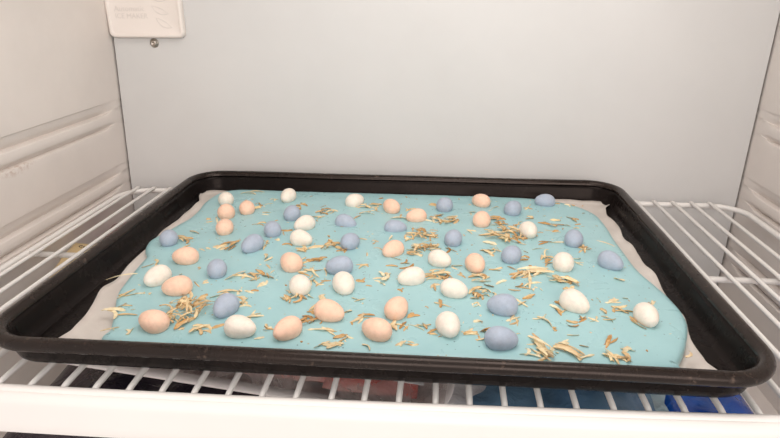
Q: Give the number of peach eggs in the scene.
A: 17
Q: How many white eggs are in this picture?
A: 17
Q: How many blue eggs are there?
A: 19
